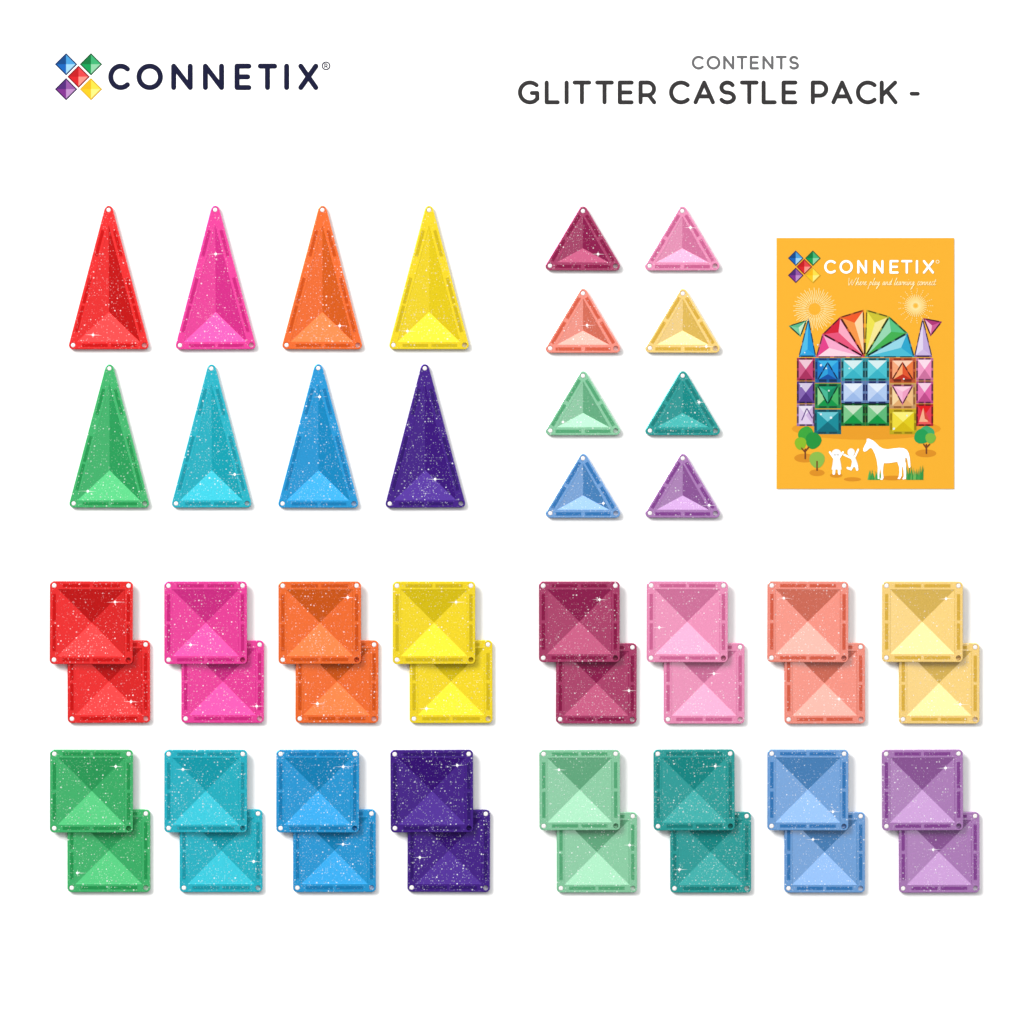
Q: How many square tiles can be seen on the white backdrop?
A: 32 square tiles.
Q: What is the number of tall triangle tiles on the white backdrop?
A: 8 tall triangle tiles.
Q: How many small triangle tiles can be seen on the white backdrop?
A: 8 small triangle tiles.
